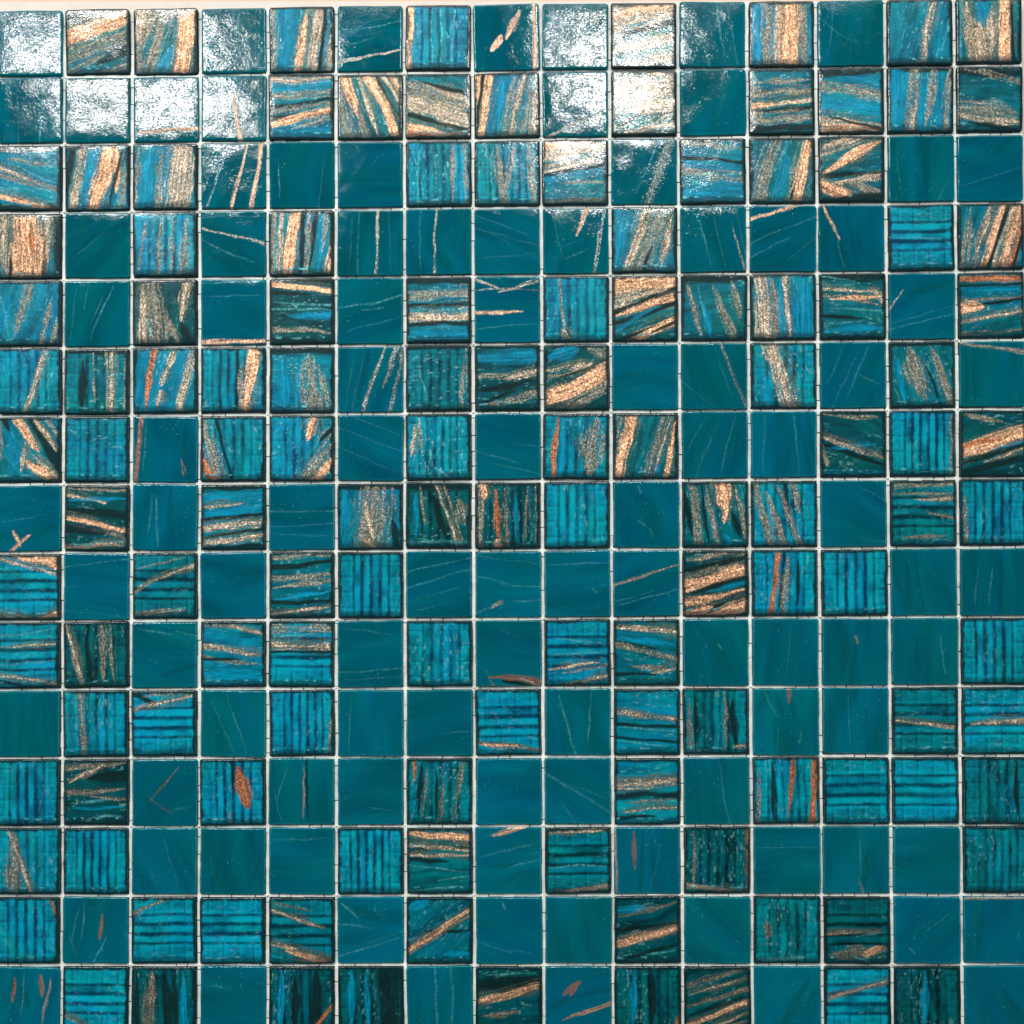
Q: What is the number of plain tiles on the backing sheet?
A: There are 97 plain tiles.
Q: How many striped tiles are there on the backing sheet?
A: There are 128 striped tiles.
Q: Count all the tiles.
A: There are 225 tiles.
